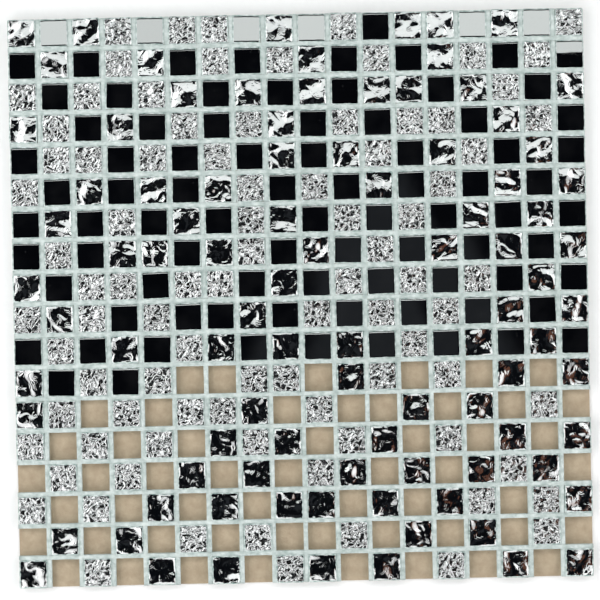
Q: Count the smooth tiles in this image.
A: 89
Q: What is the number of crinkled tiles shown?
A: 88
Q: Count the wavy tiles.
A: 93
